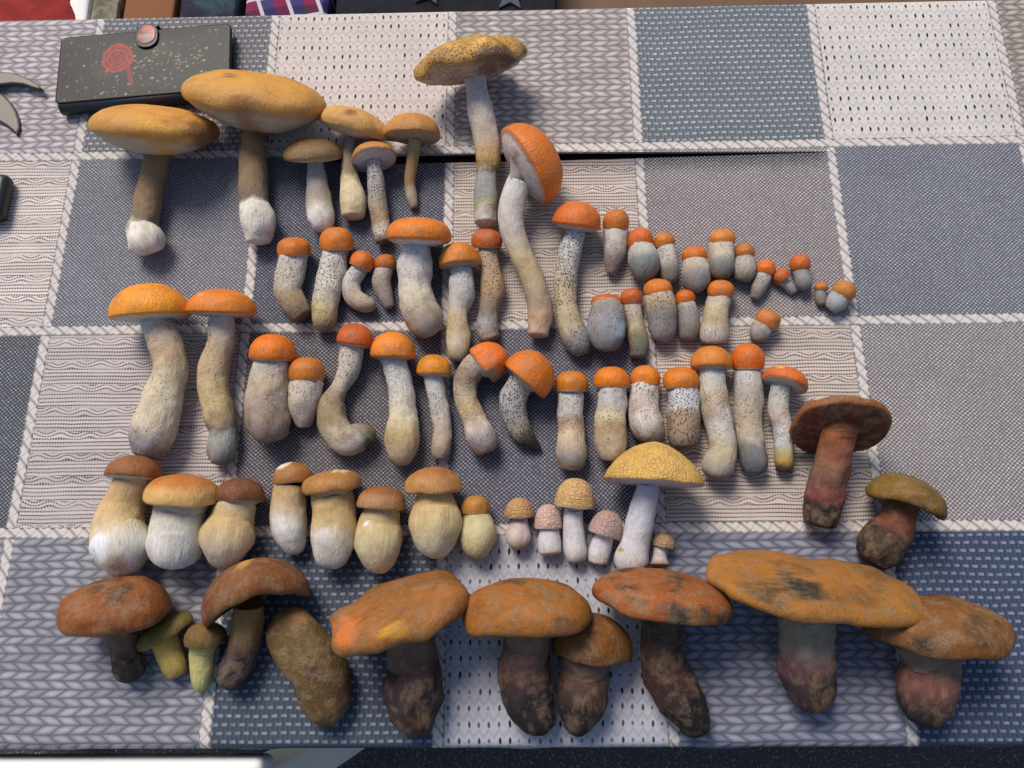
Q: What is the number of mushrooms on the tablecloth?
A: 76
